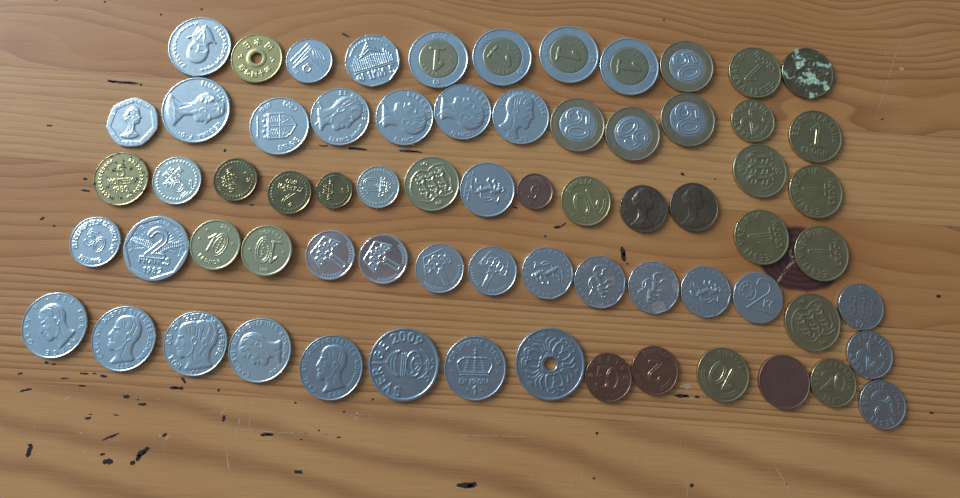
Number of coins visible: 69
